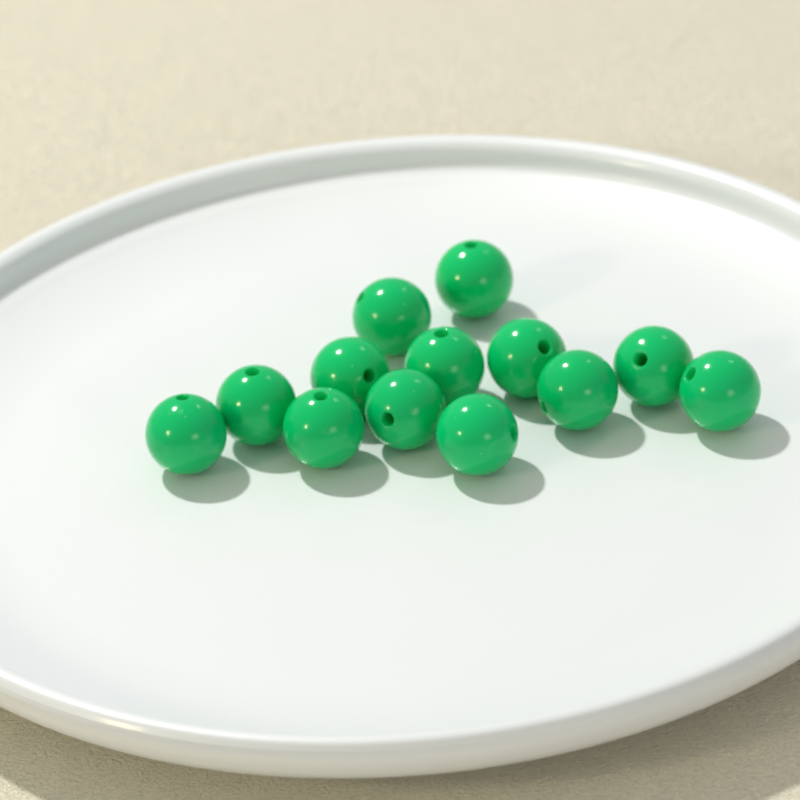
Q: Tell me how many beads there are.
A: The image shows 13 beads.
